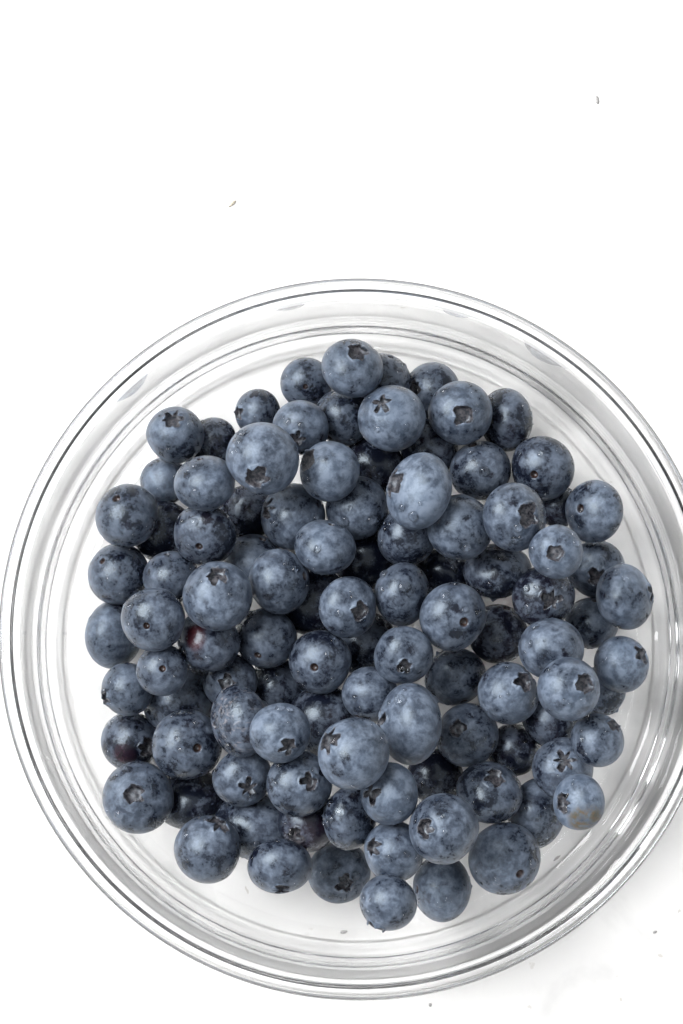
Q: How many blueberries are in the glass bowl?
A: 102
